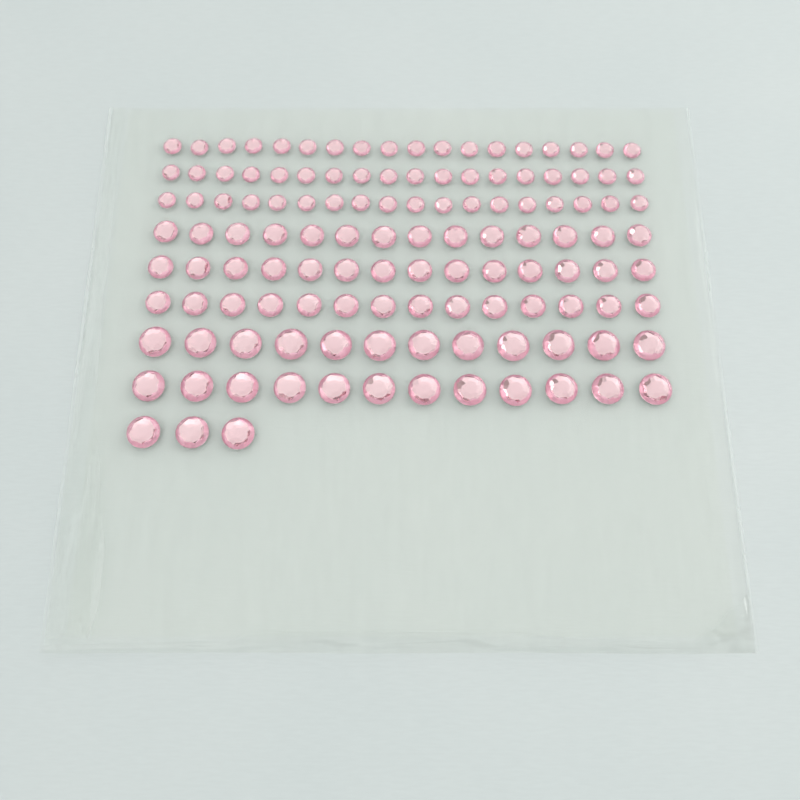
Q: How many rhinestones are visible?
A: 123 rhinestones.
